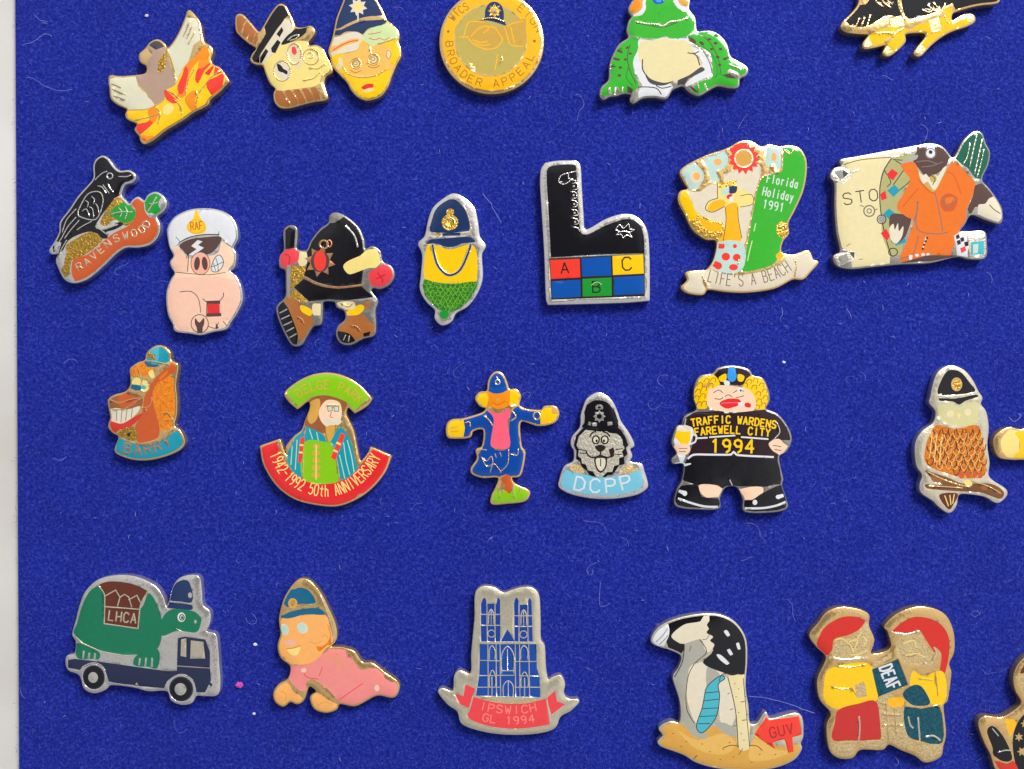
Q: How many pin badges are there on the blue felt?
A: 26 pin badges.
